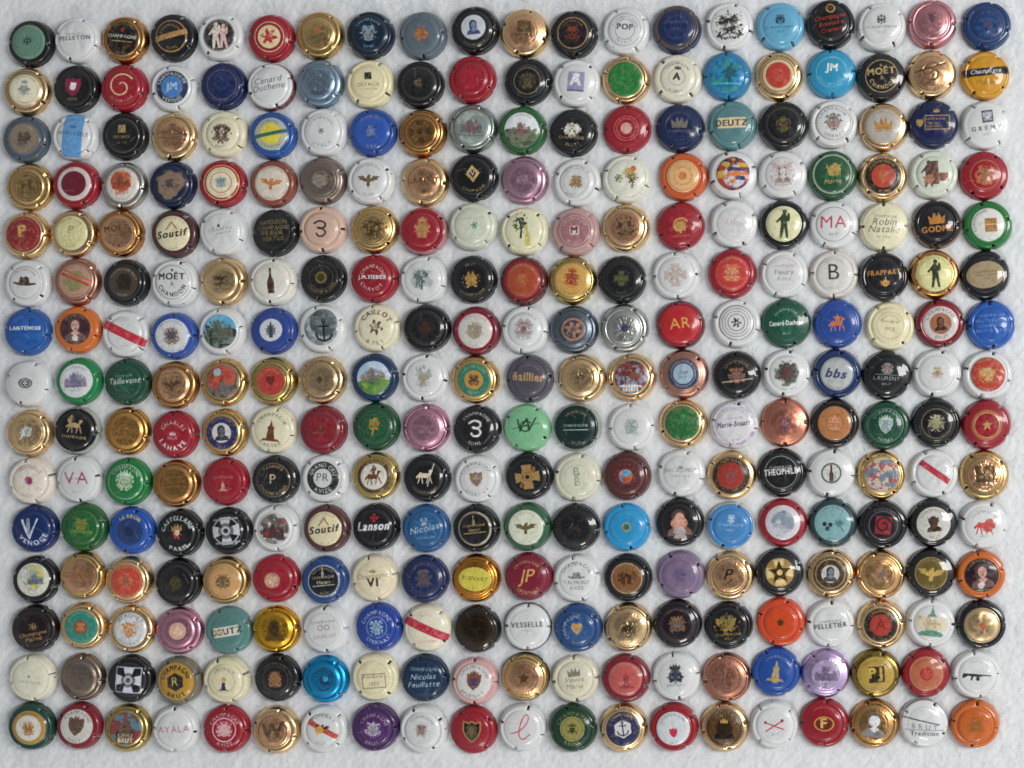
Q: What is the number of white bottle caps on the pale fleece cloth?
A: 78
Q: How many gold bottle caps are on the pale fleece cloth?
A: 56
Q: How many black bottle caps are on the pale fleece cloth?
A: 53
